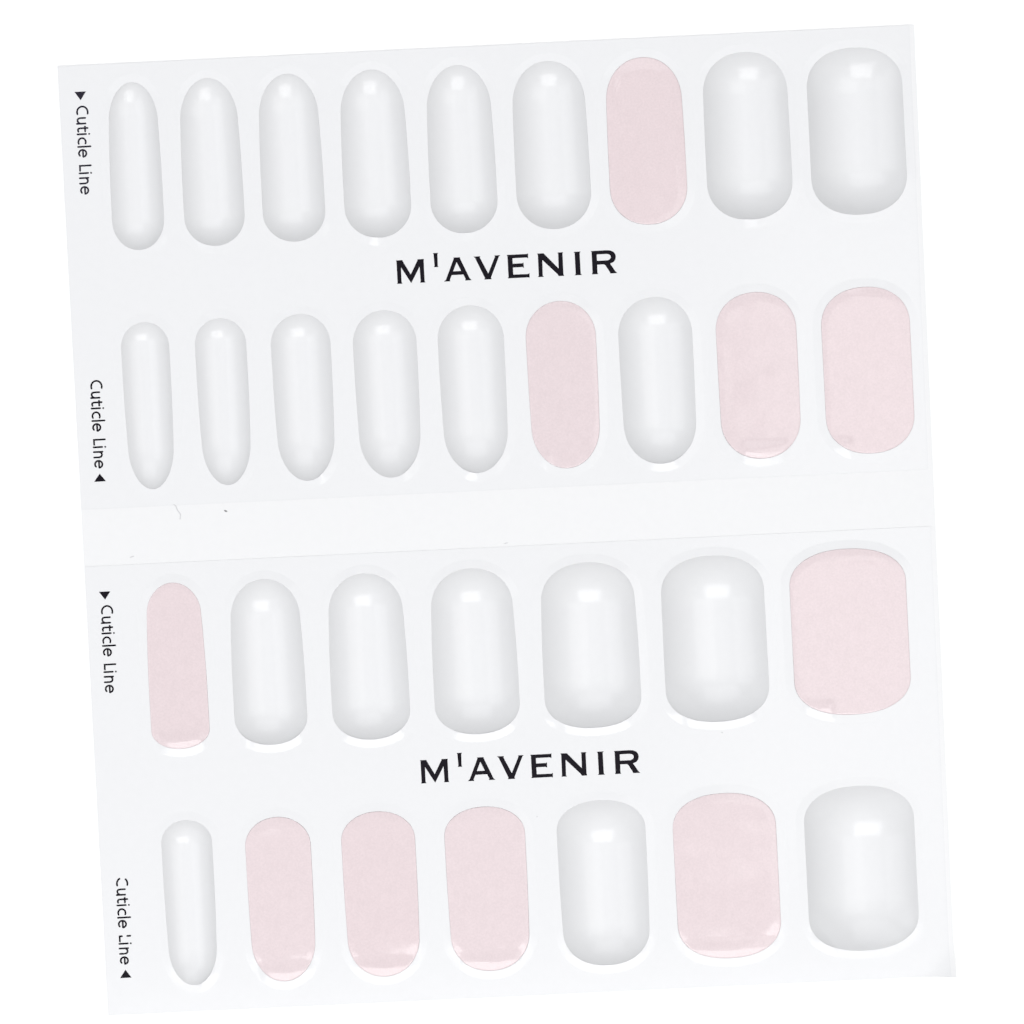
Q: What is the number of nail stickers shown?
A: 10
